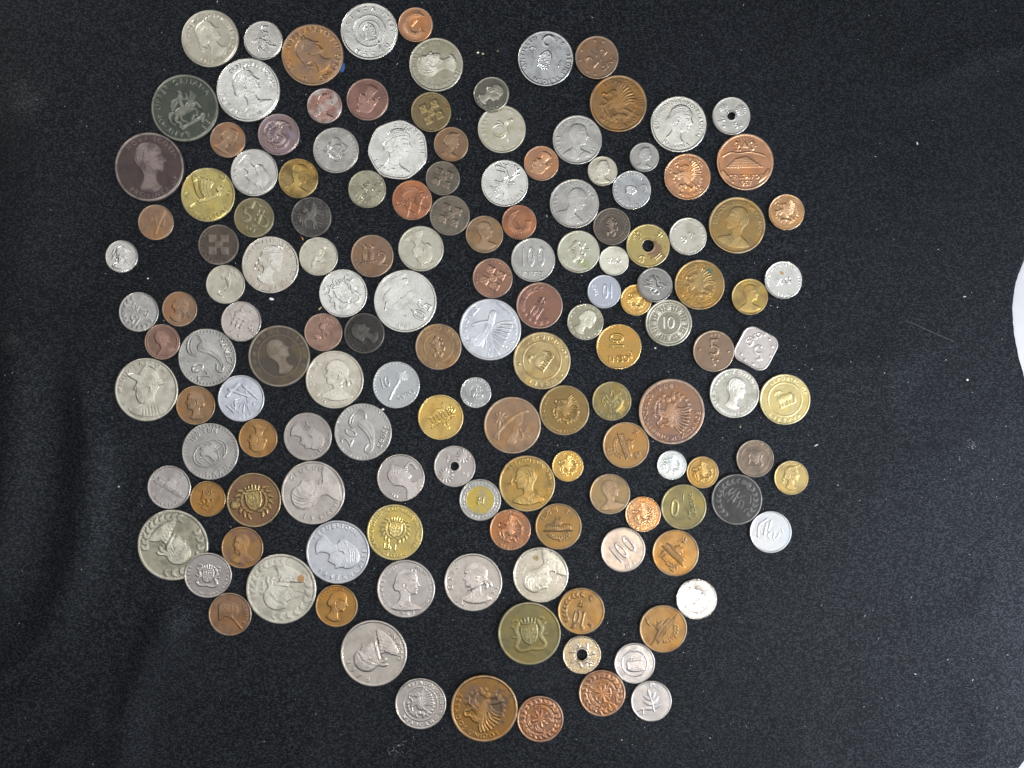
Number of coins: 149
